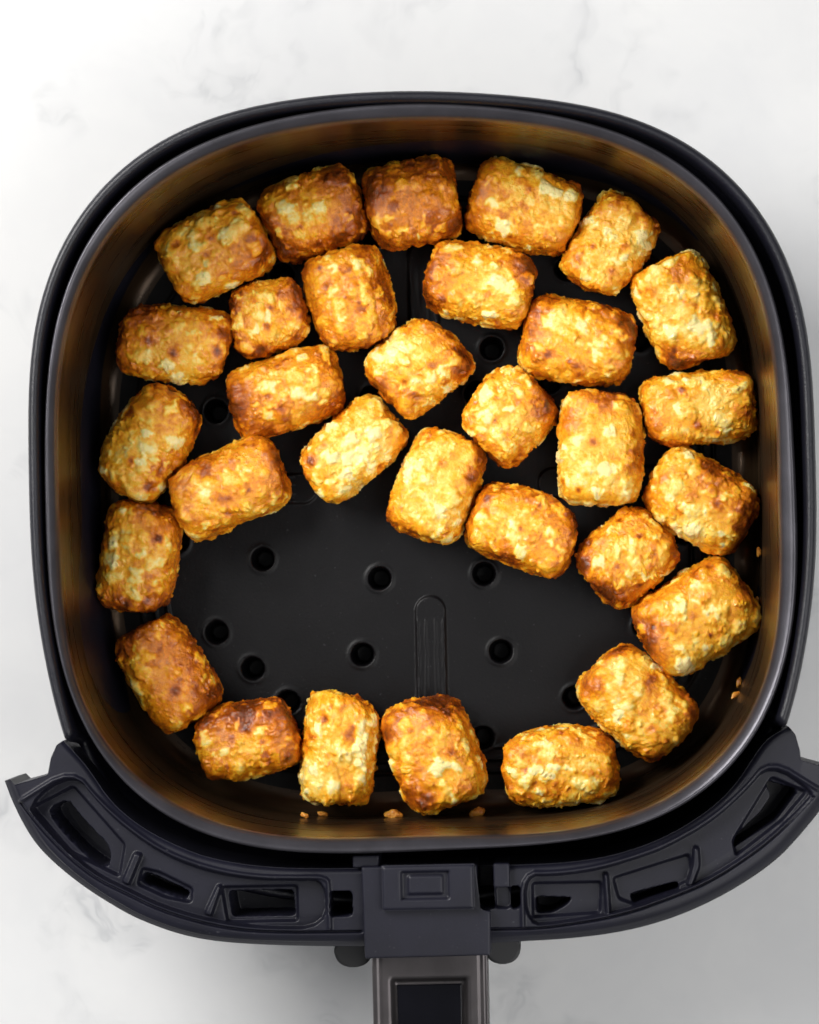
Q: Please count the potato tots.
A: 31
